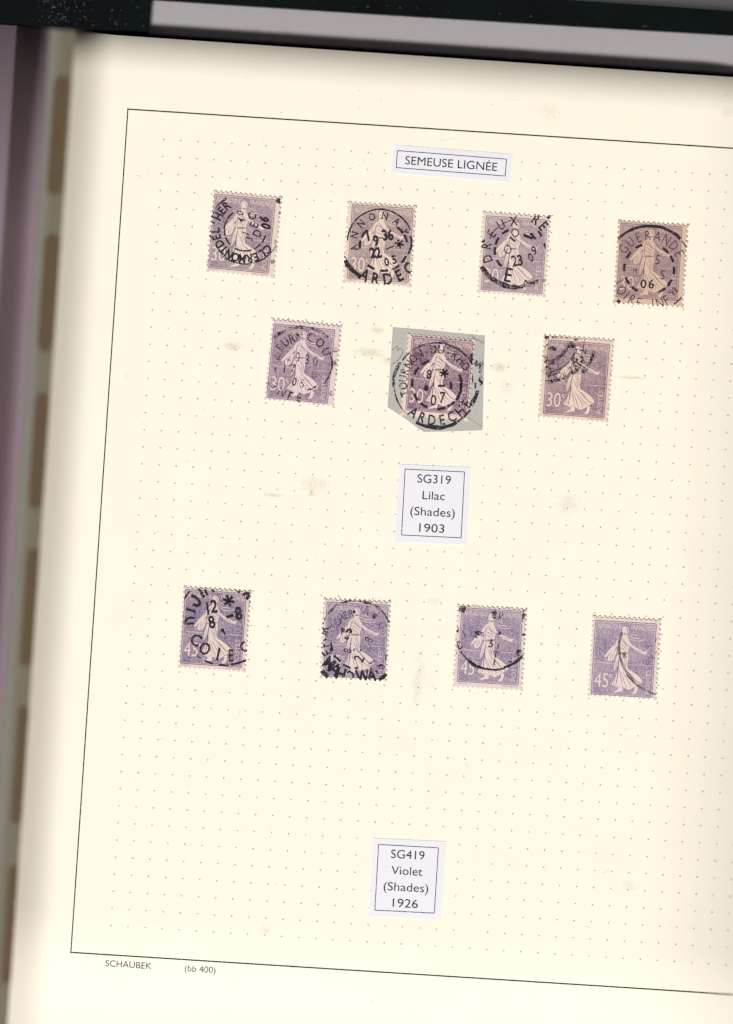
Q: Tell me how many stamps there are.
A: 11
